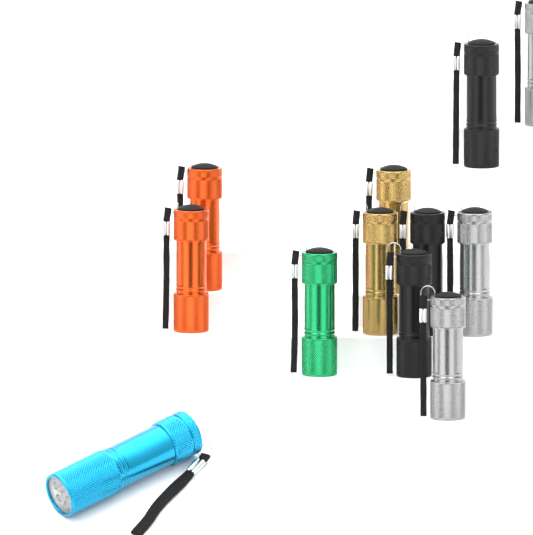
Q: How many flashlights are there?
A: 12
